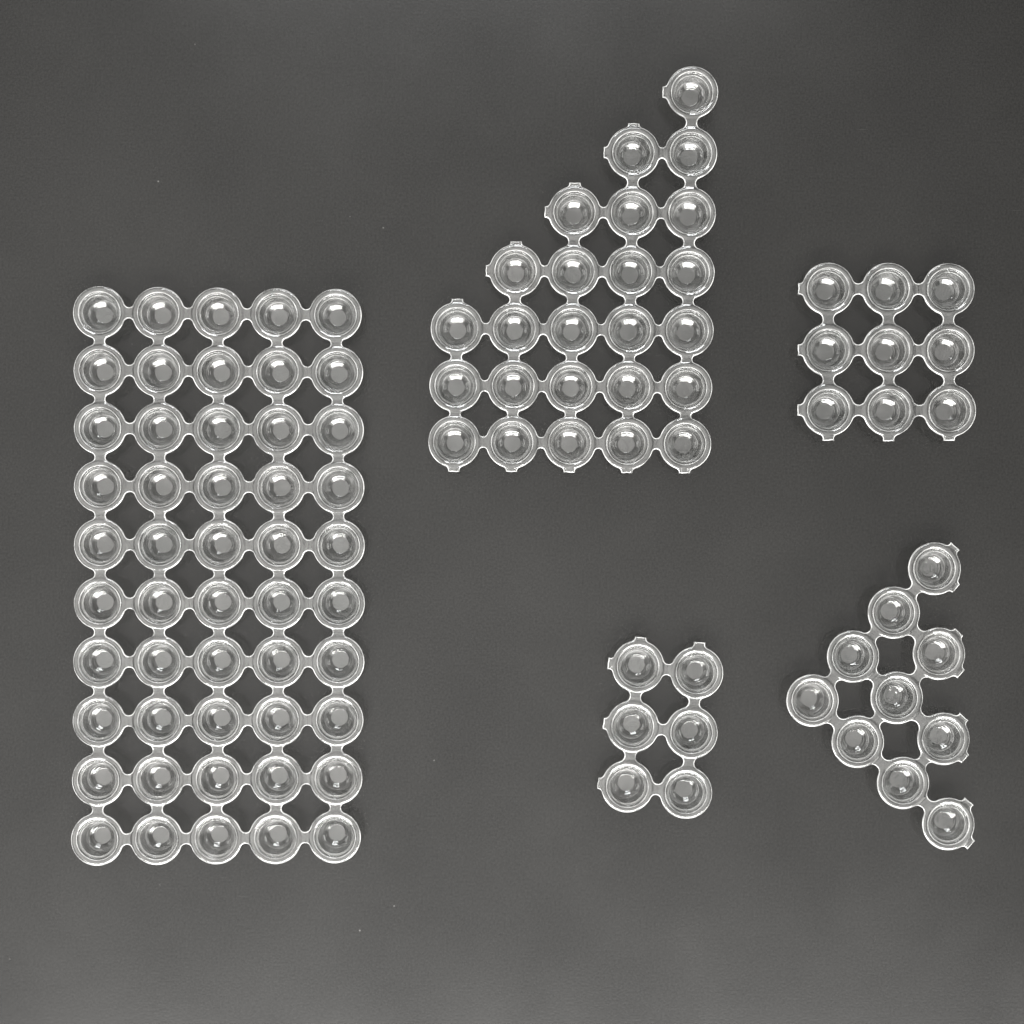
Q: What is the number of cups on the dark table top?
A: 100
